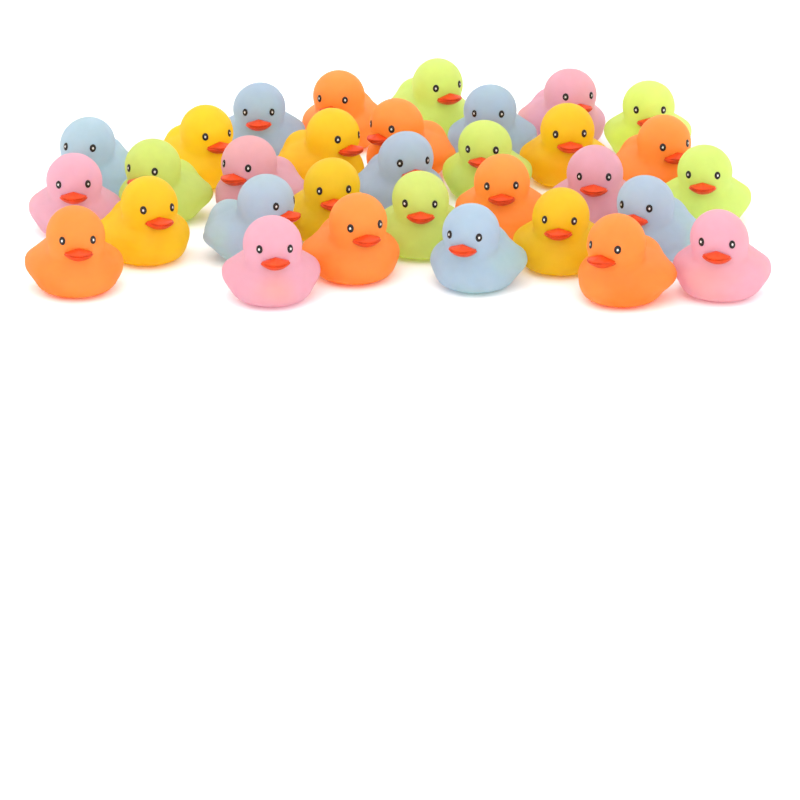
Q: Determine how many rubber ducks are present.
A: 32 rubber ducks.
